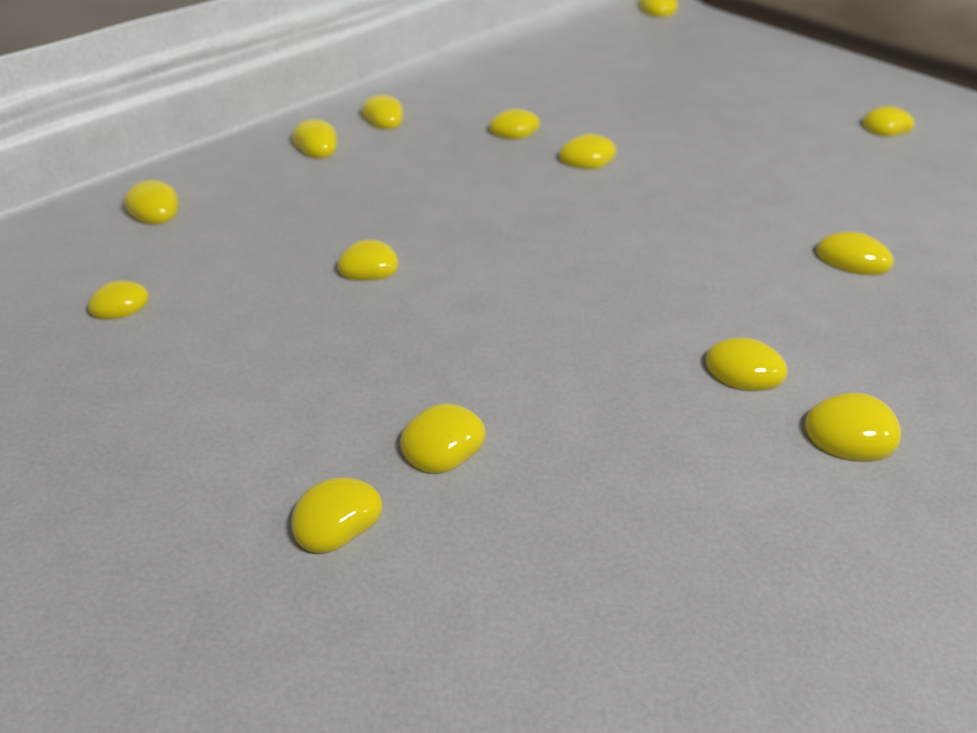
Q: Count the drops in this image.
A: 14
